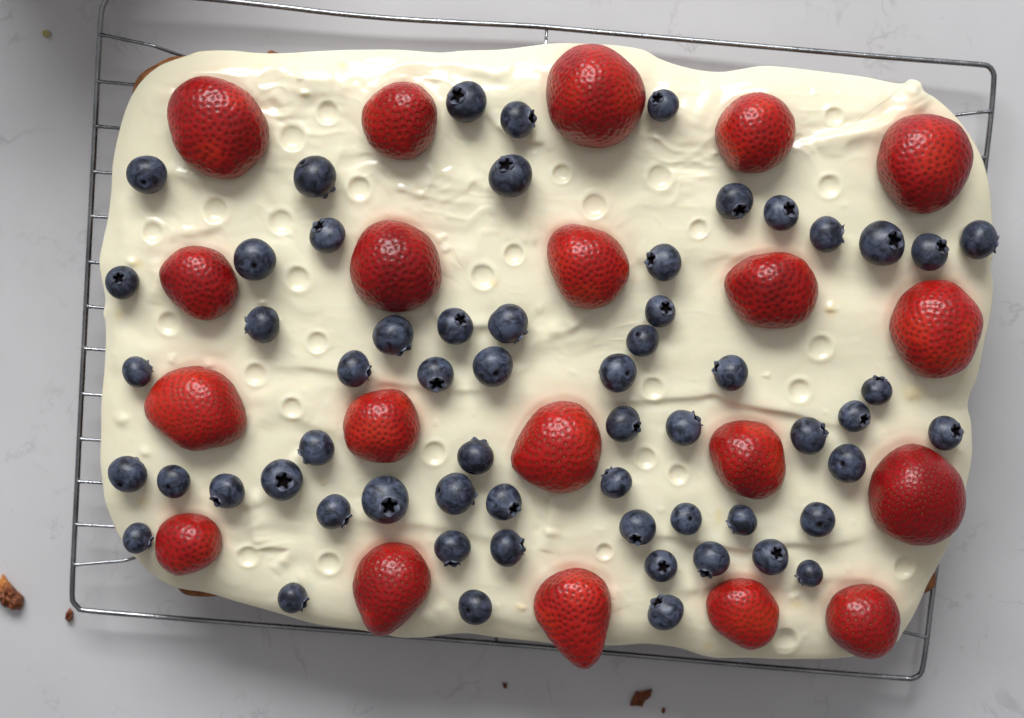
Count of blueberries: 60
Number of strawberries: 20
